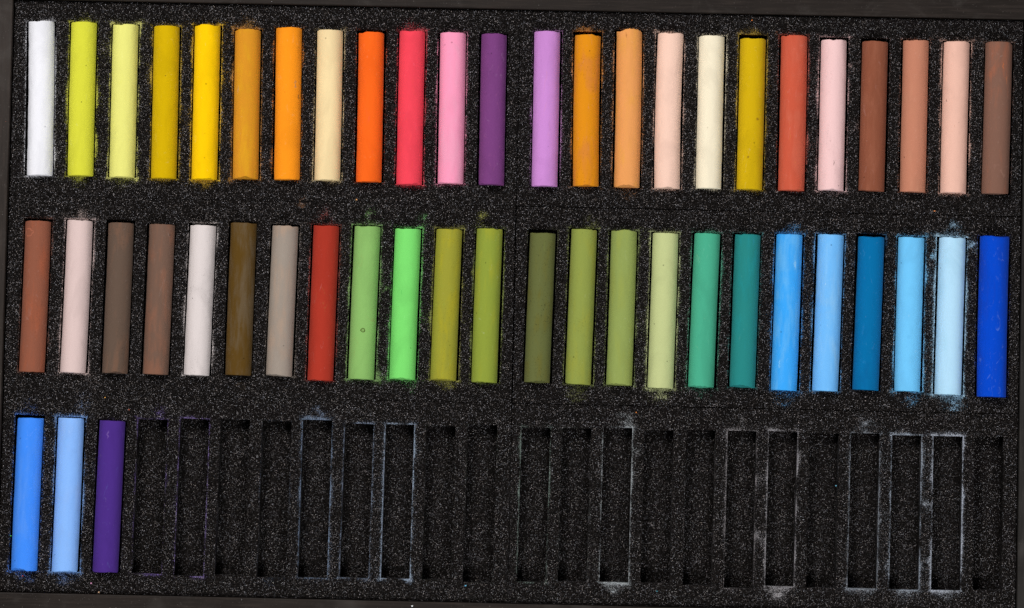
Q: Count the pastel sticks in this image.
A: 51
